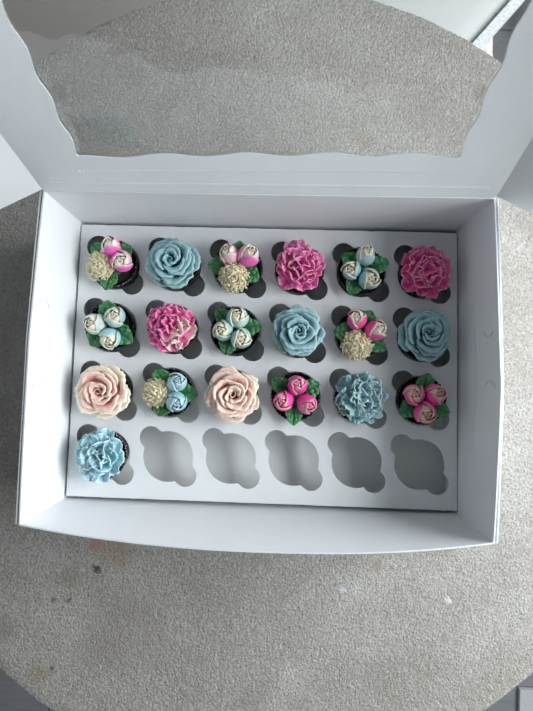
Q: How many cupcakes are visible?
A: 19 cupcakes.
